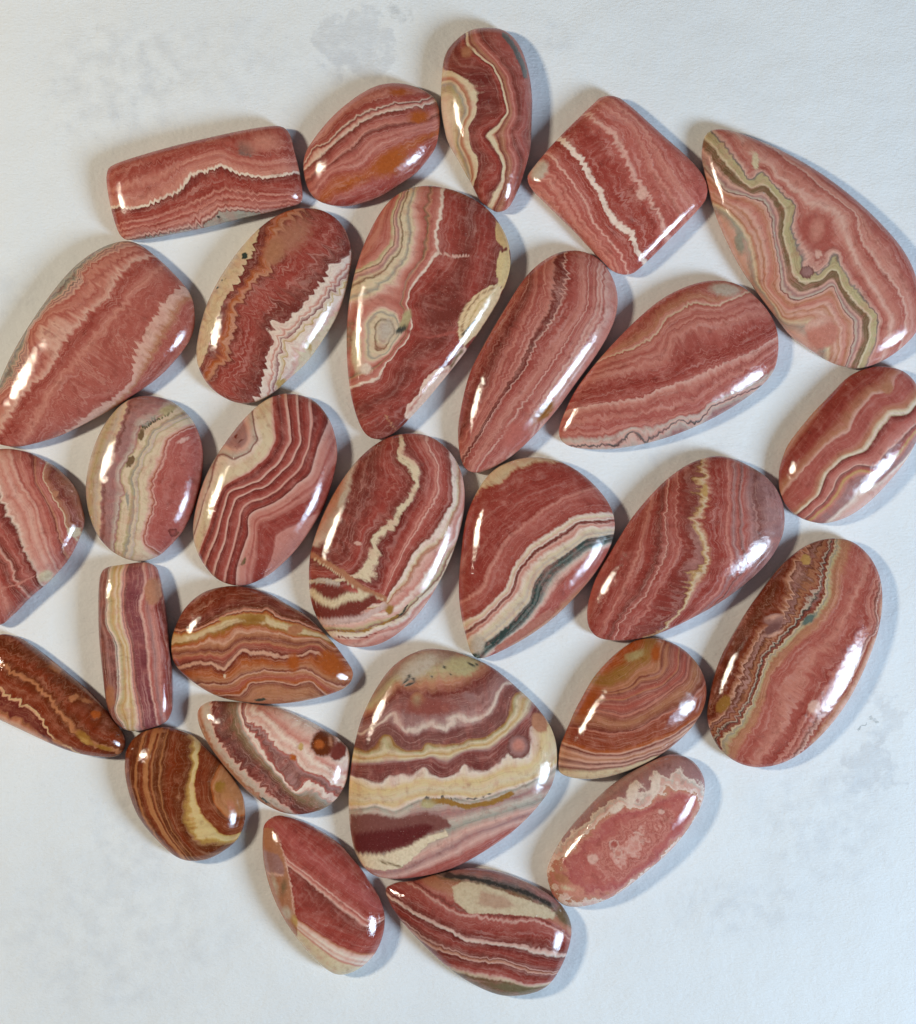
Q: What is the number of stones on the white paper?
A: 28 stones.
